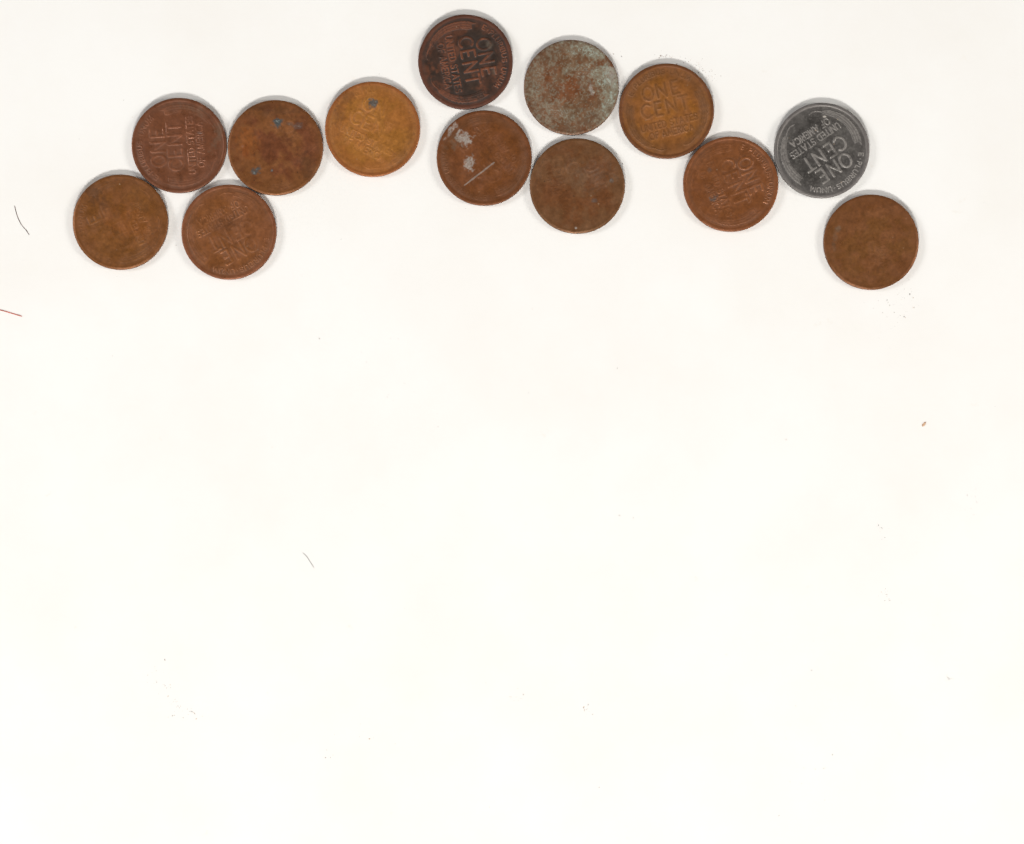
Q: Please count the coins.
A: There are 13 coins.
